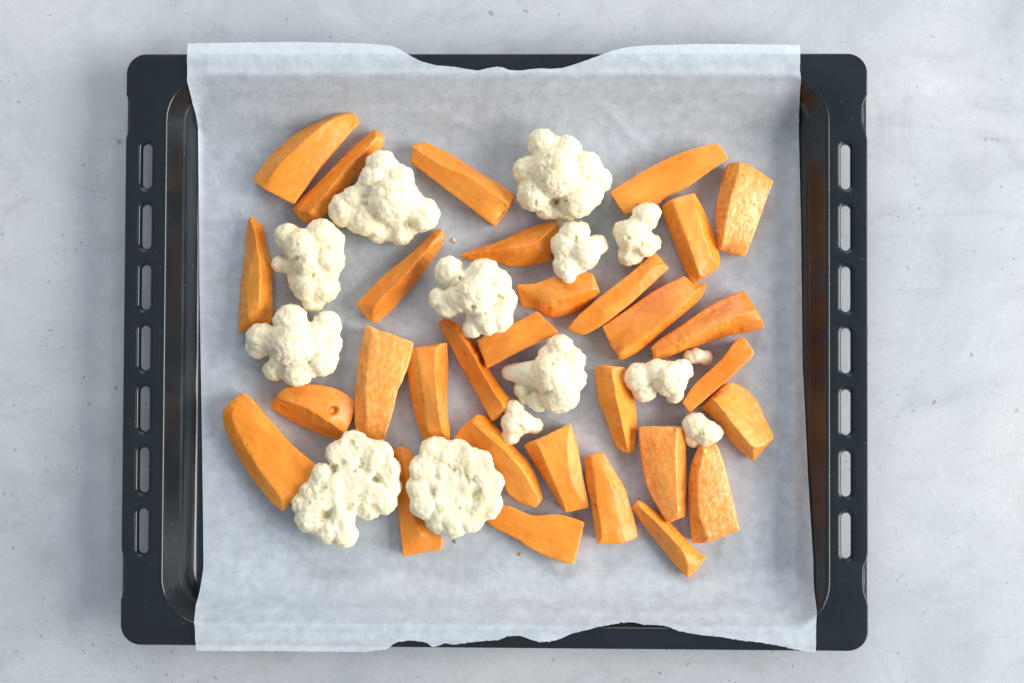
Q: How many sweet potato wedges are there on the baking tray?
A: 30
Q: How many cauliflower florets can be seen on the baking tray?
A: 14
